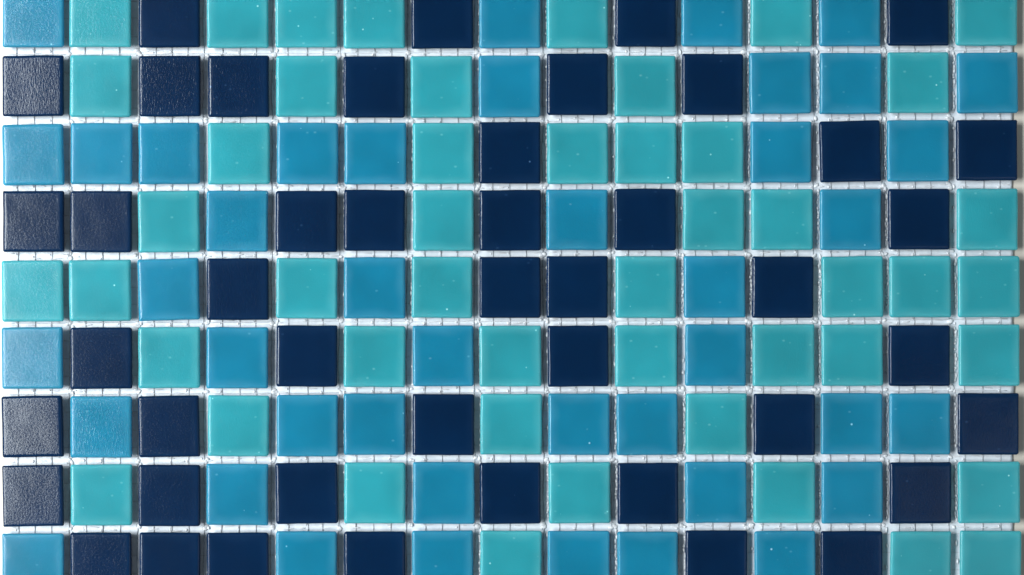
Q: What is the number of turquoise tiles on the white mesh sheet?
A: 48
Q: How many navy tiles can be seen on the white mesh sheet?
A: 45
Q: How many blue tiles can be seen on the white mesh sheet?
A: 42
